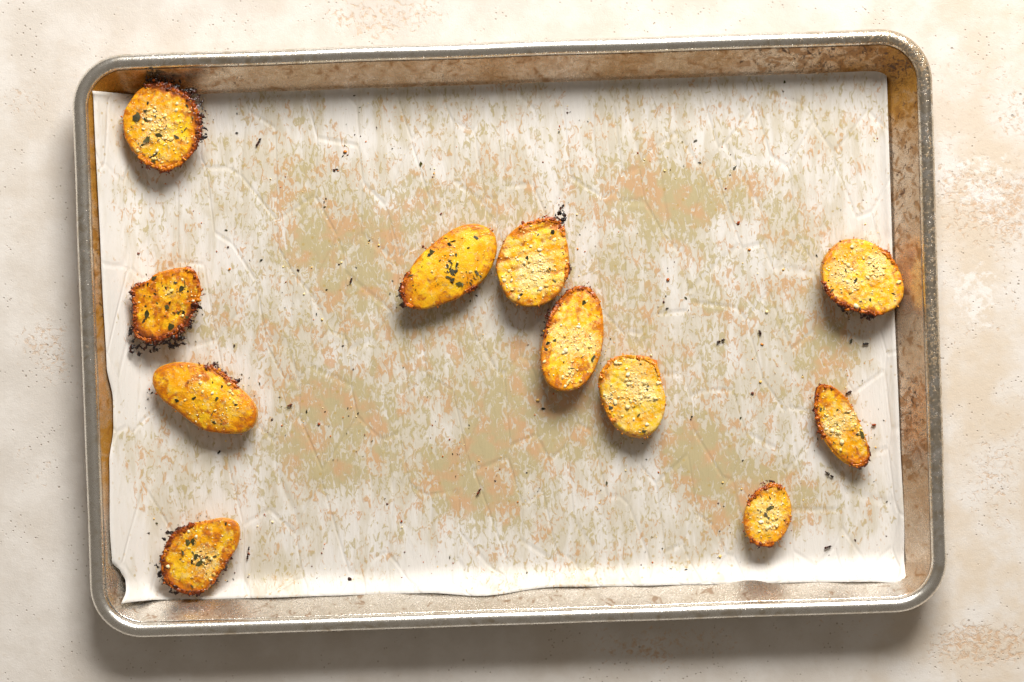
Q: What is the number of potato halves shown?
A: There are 11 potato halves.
